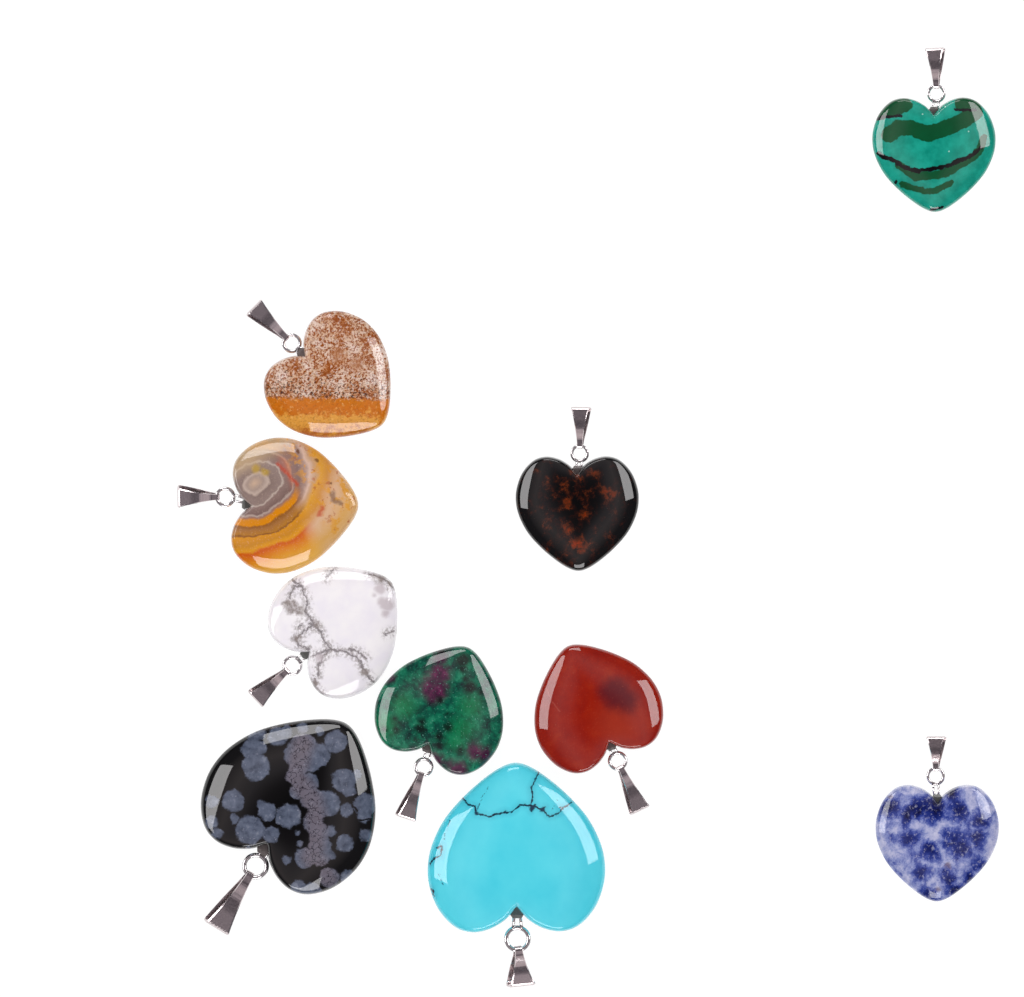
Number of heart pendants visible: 10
